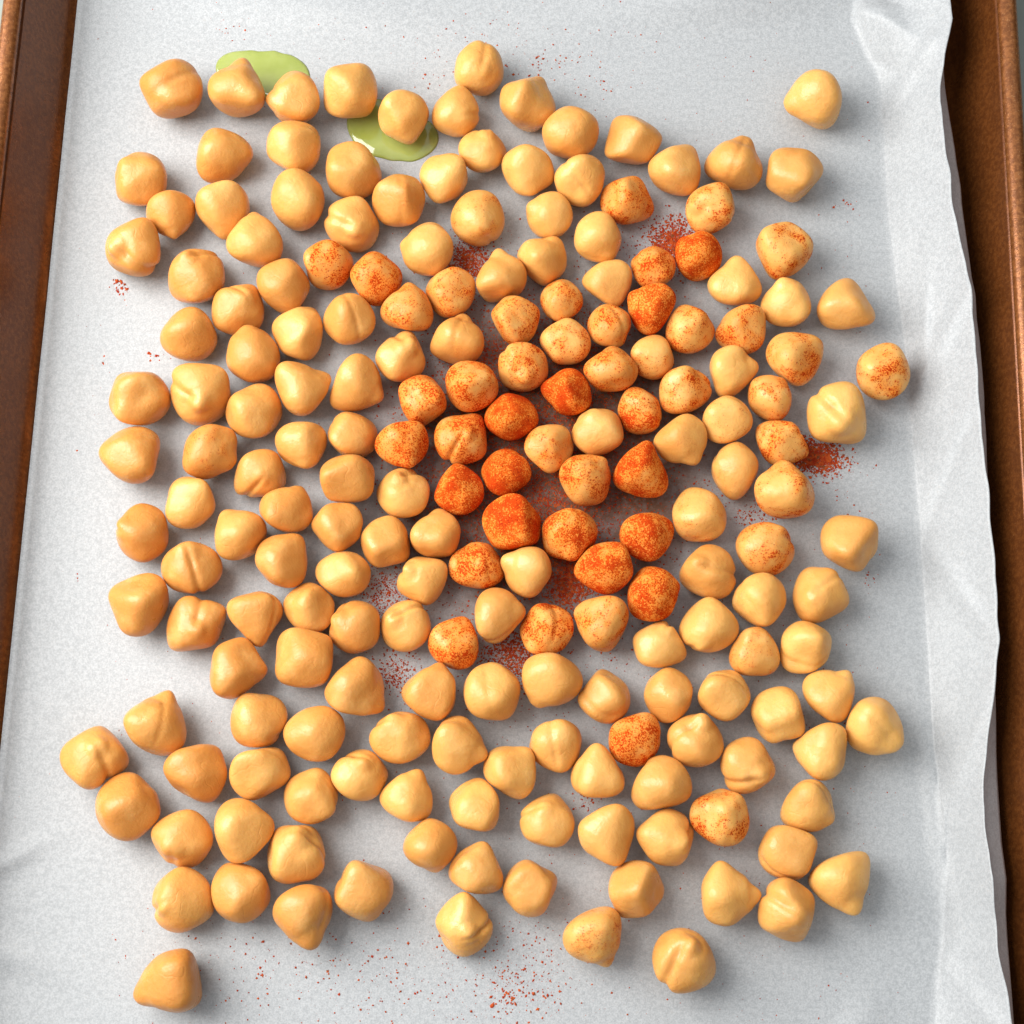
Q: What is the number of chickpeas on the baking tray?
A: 198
